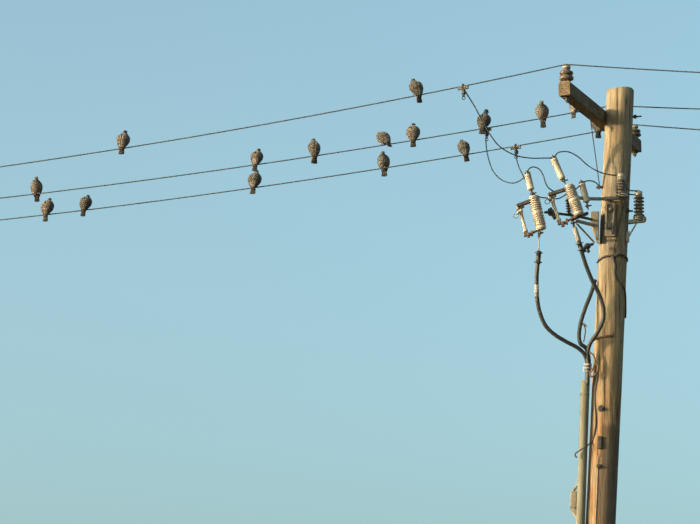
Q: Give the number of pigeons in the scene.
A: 16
